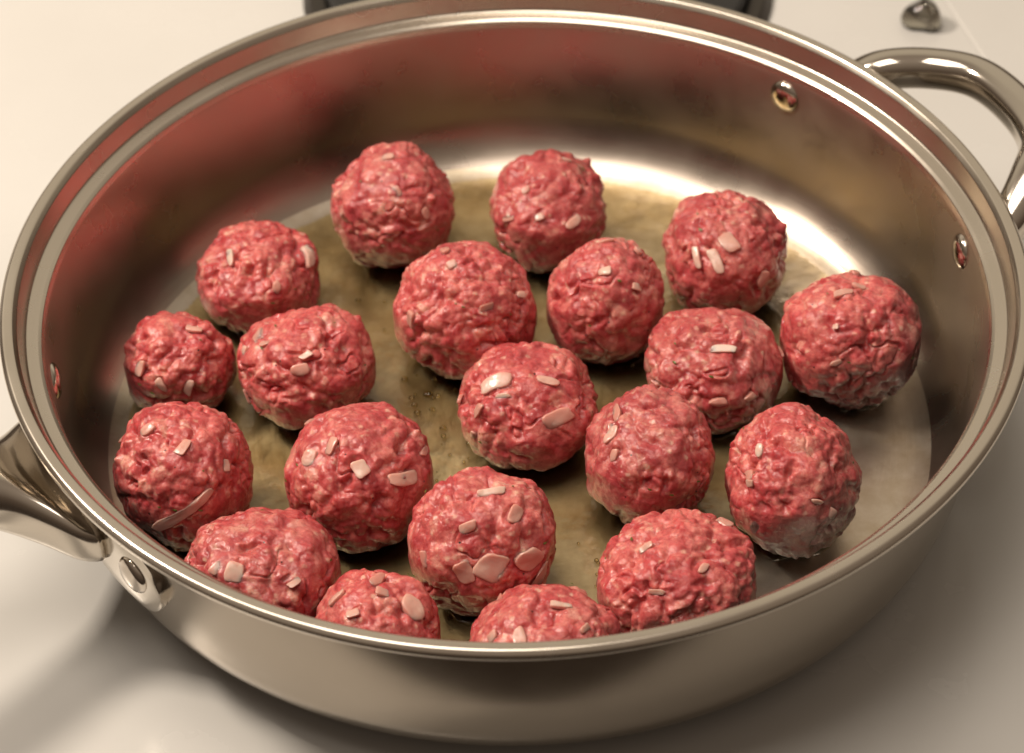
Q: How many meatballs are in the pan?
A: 20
